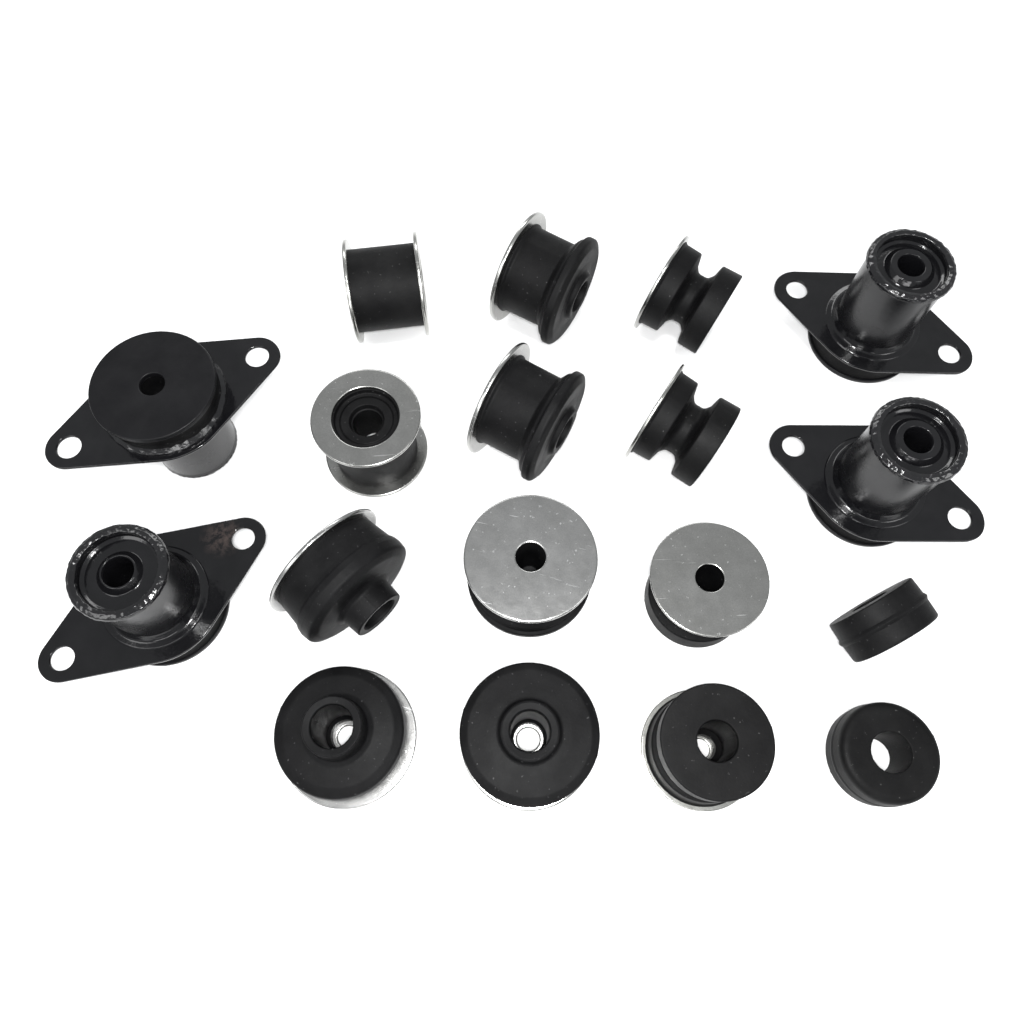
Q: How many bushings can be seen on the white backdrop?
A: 14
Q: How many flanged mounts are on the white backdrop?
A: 4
